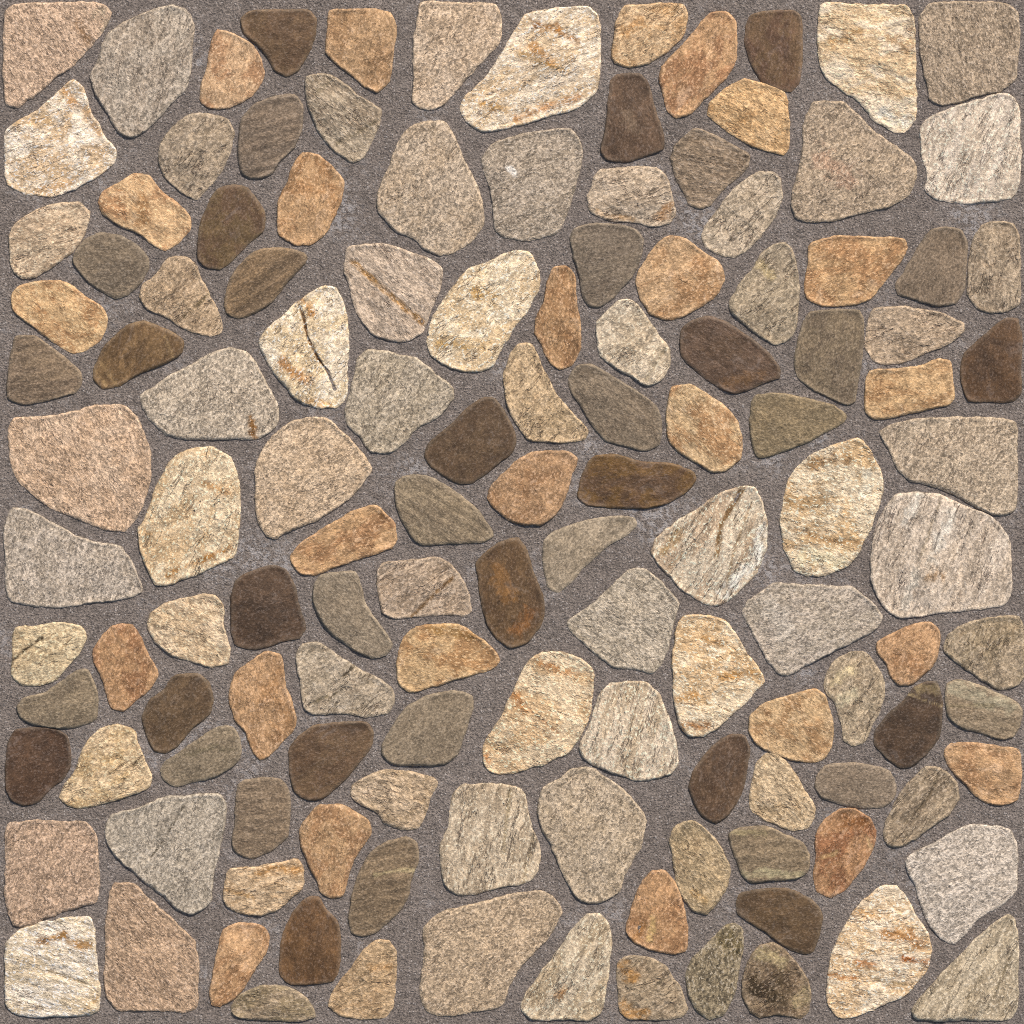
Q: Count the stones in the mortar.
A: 132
